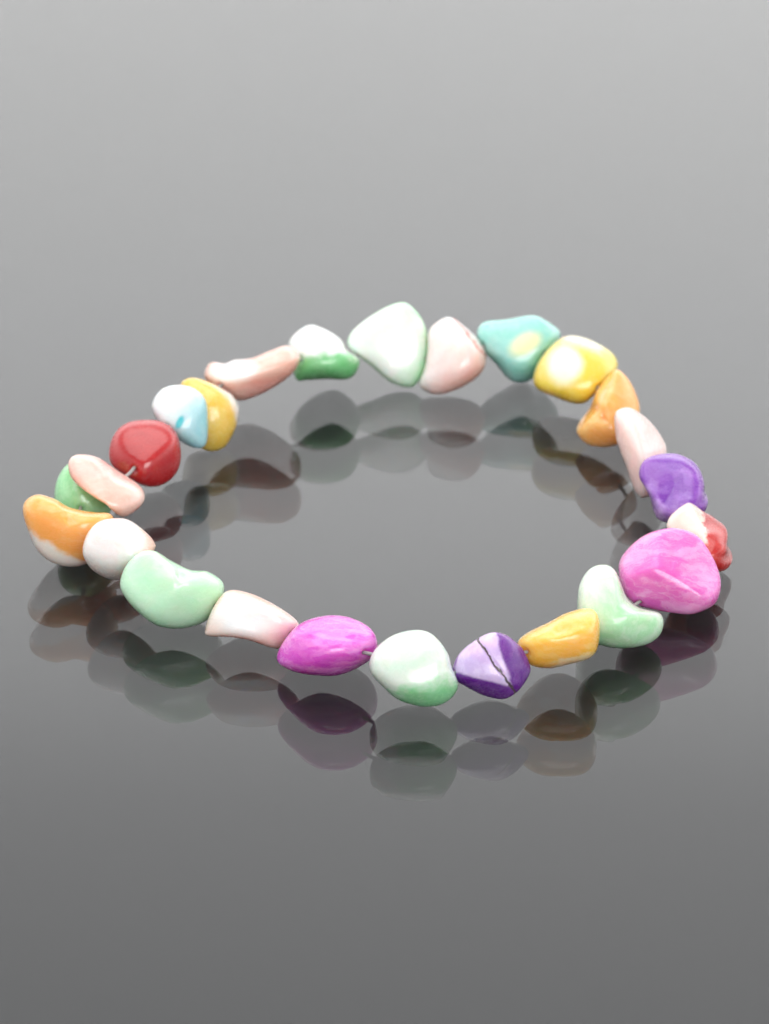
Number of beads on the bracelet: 25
